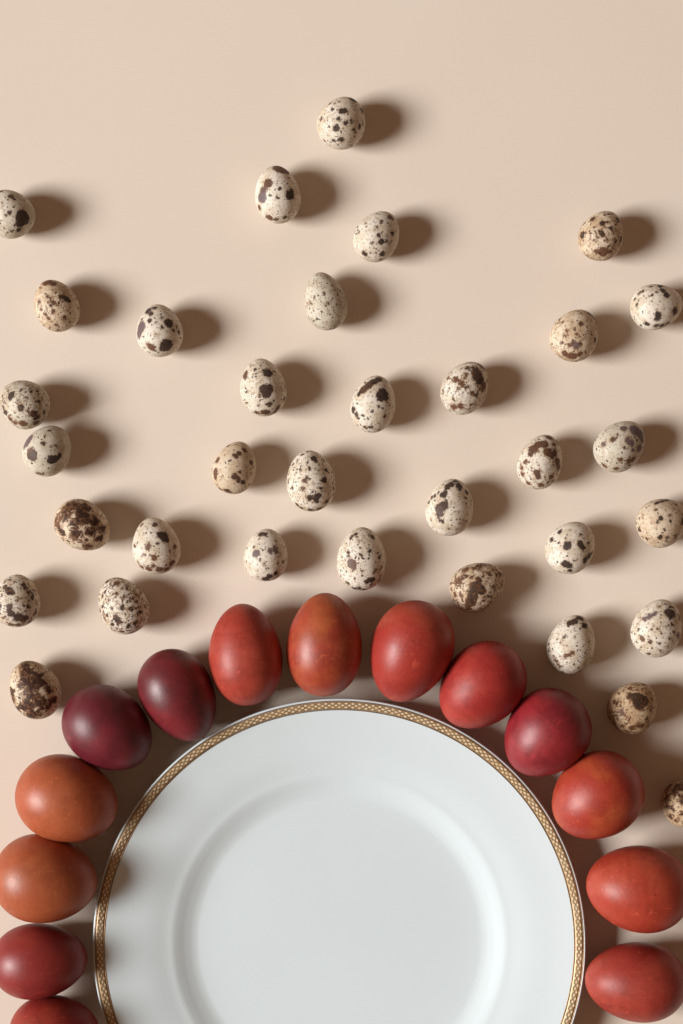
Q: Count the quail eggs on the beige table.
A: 34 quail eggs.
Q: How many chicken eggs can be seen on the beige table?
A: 14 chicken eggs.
